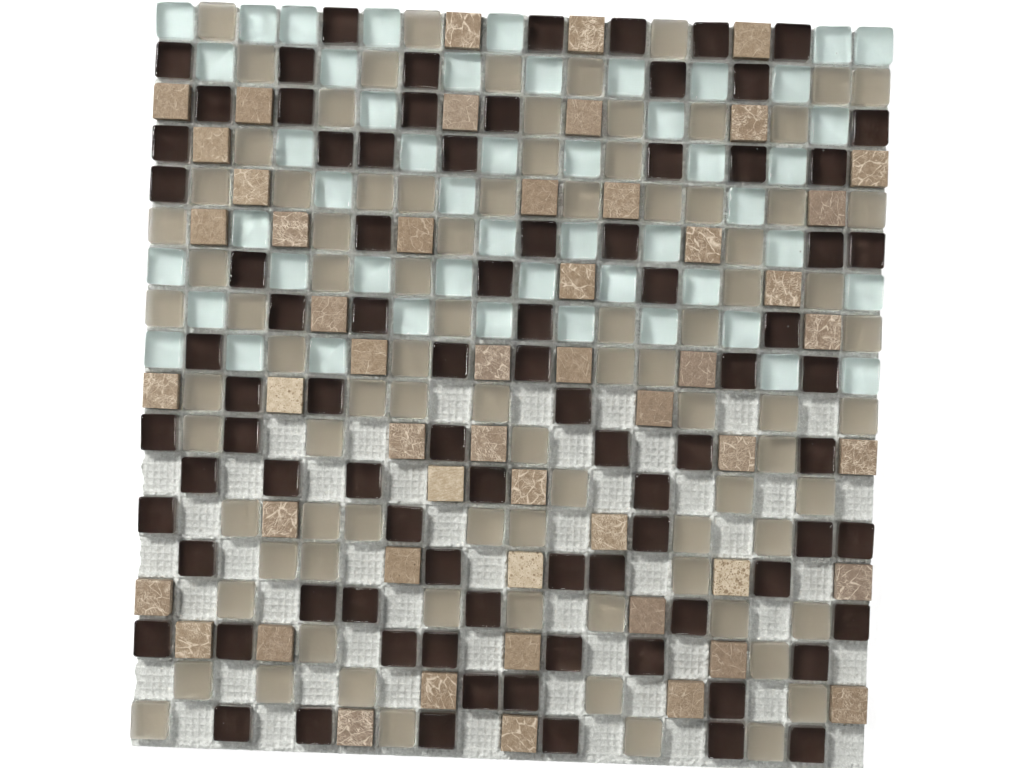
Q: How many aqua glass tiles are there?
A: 50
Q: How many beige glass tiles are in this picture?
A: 87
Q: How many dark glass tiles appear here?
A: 85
